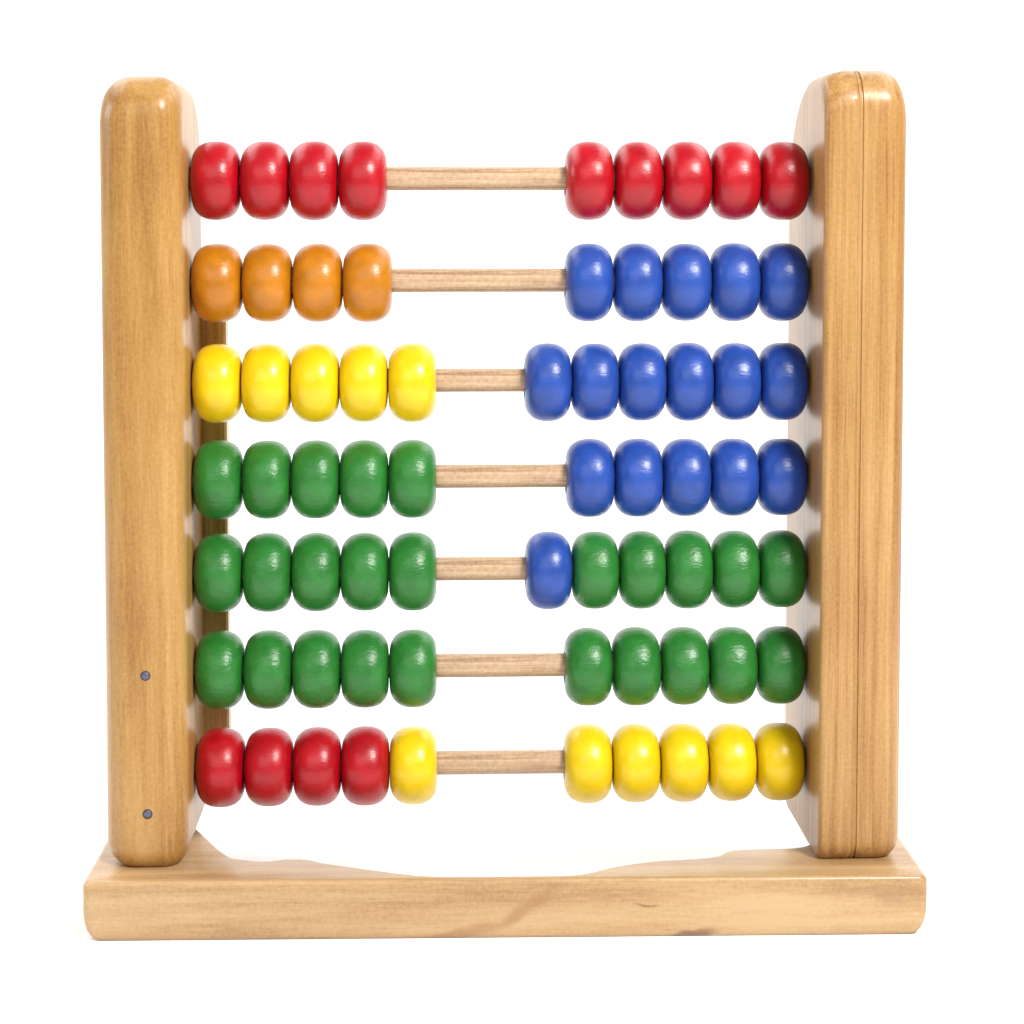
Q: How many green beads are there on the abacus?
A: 25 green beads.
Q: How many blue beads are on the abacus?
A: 17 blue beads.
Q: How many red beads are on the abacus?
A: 13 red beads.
